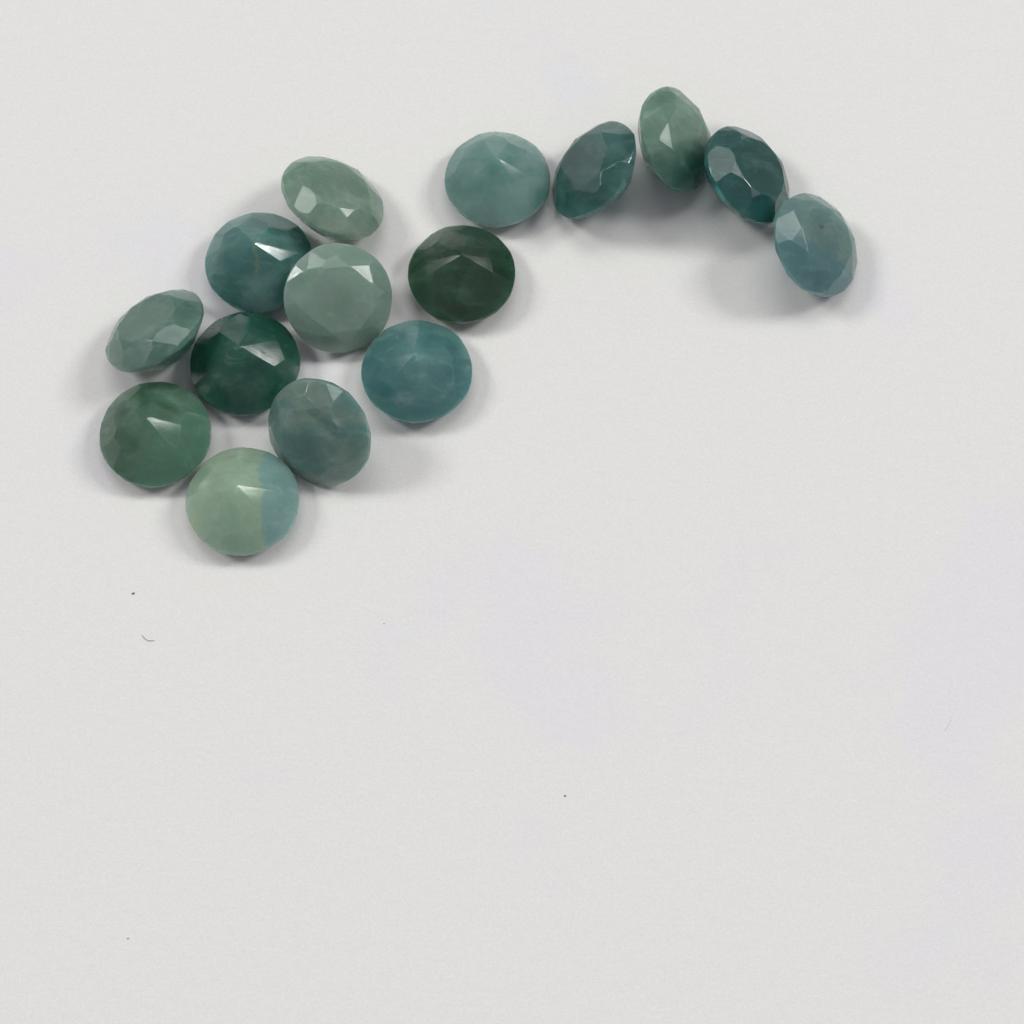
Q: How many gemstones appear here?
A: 15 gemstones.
